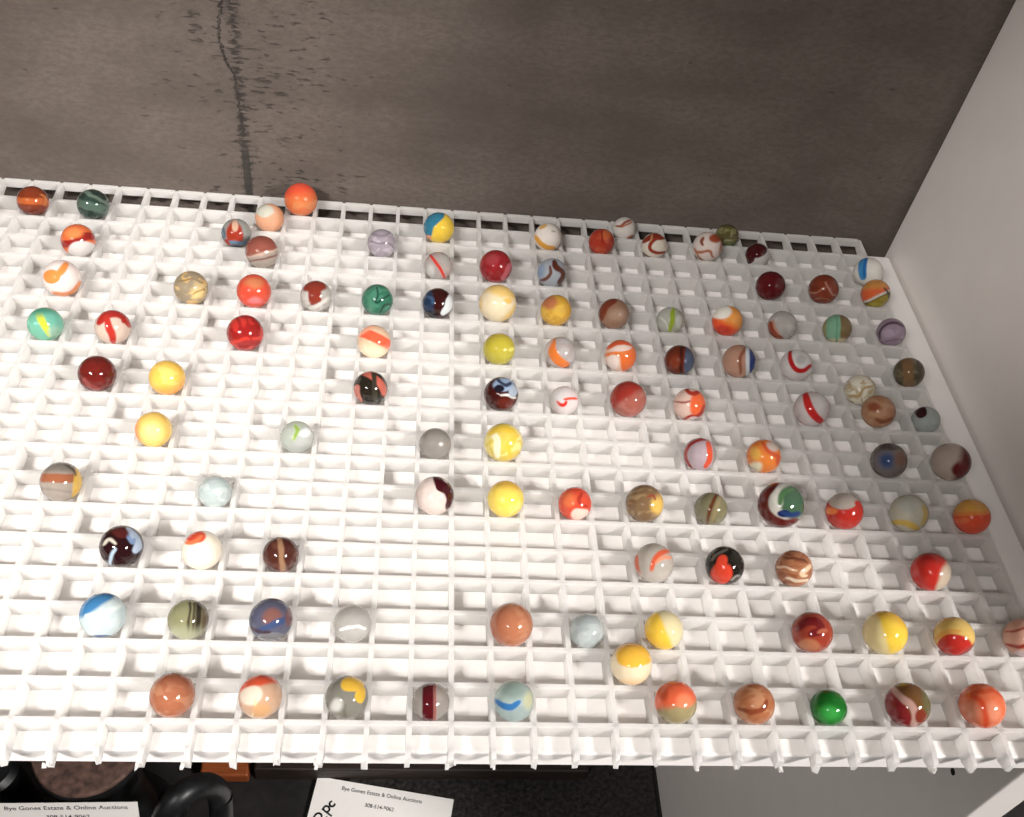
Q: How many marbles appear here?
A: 107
